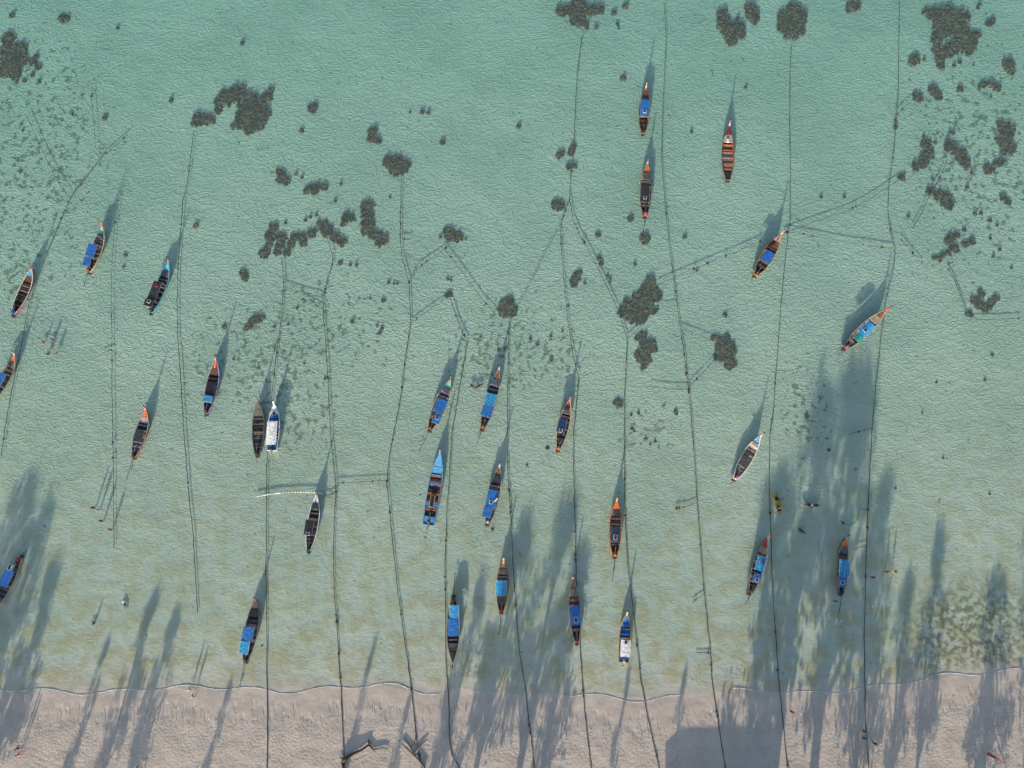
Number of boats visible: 29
